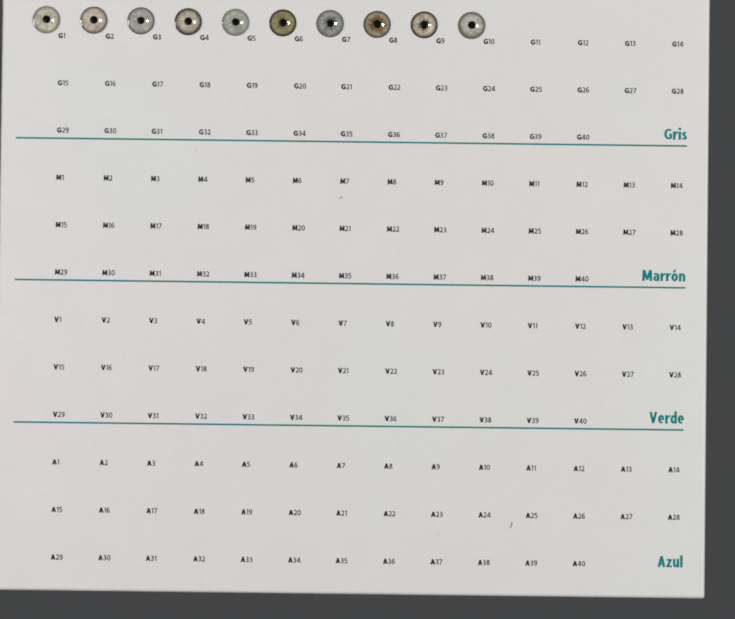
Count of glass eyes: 10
